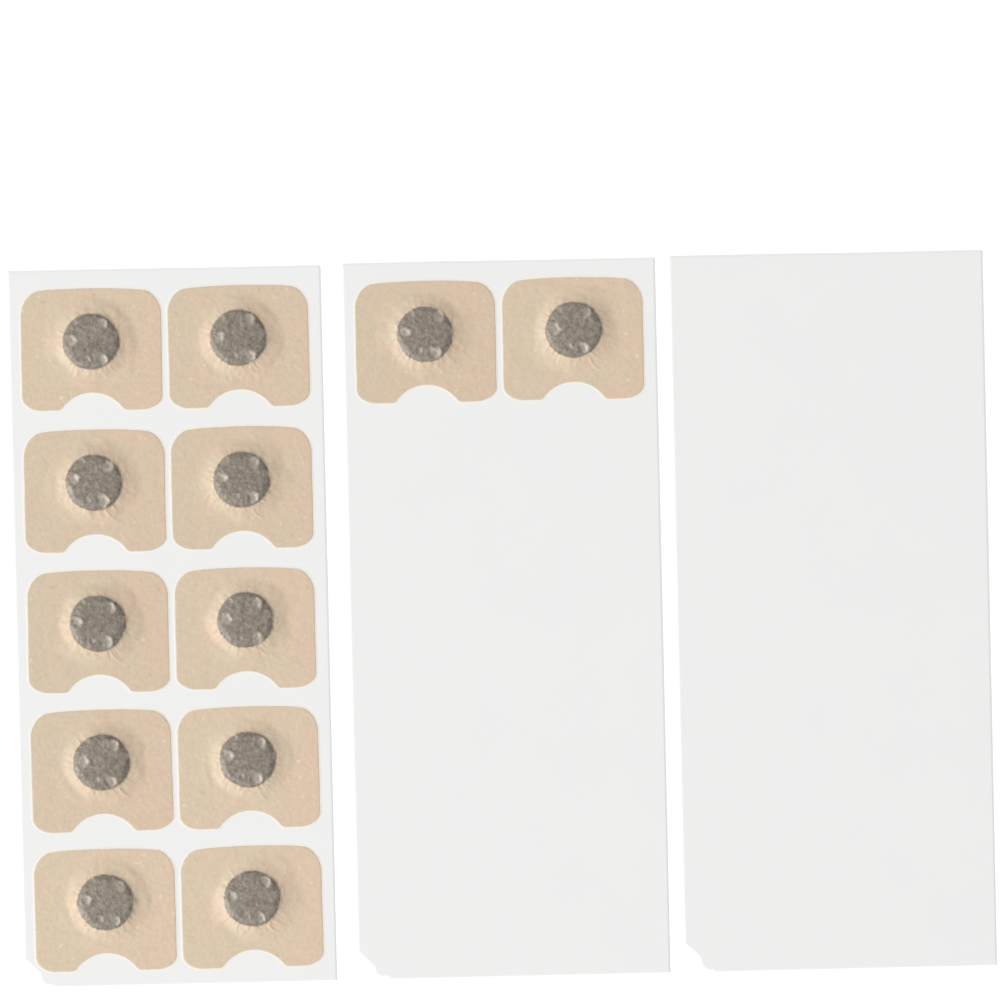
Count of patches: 12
